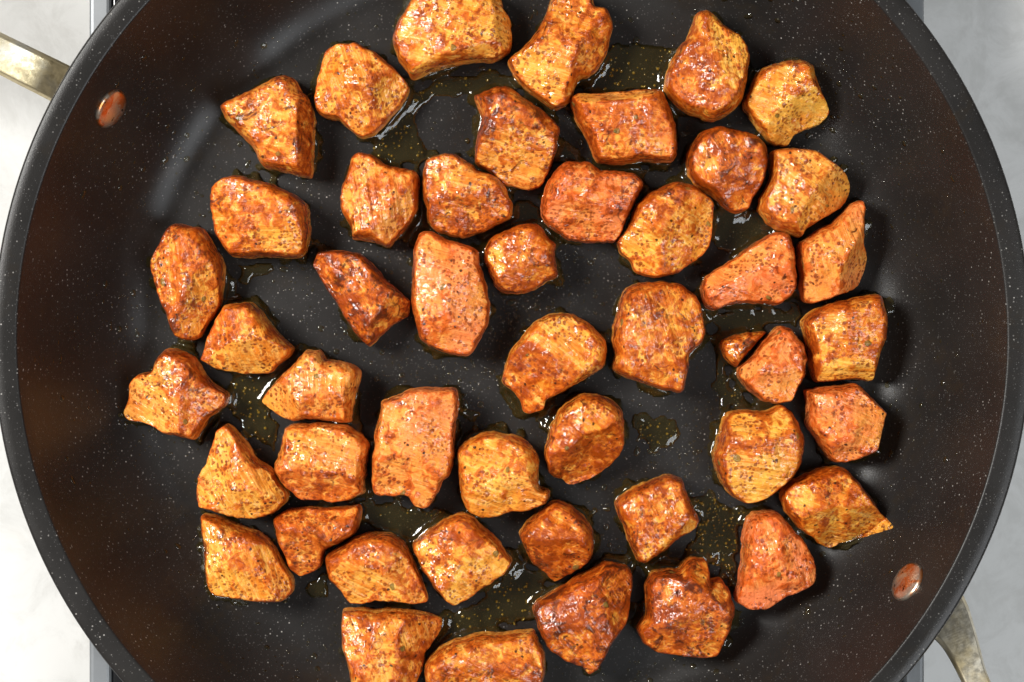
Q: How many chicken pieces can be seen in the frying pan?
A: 48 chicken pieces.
